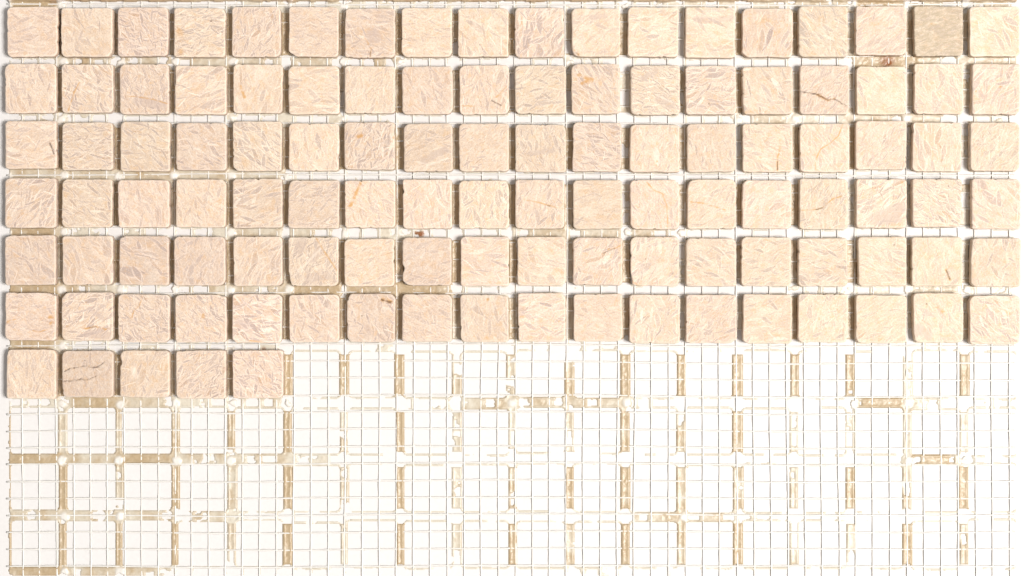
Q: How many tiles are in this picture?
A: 113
